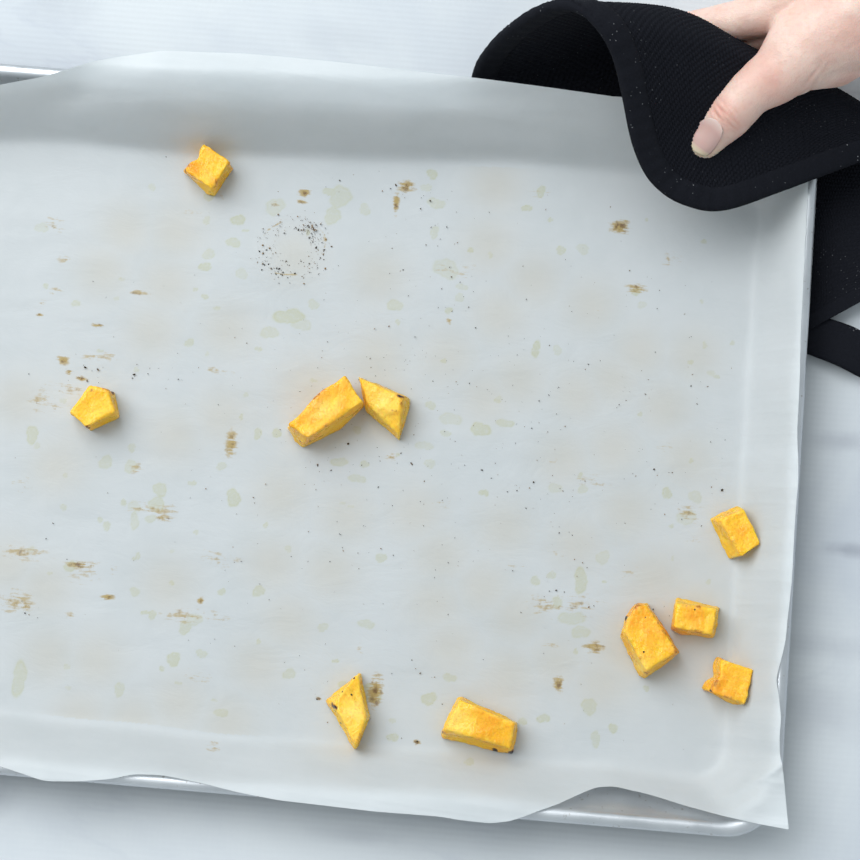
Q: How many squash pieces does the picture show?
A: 10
